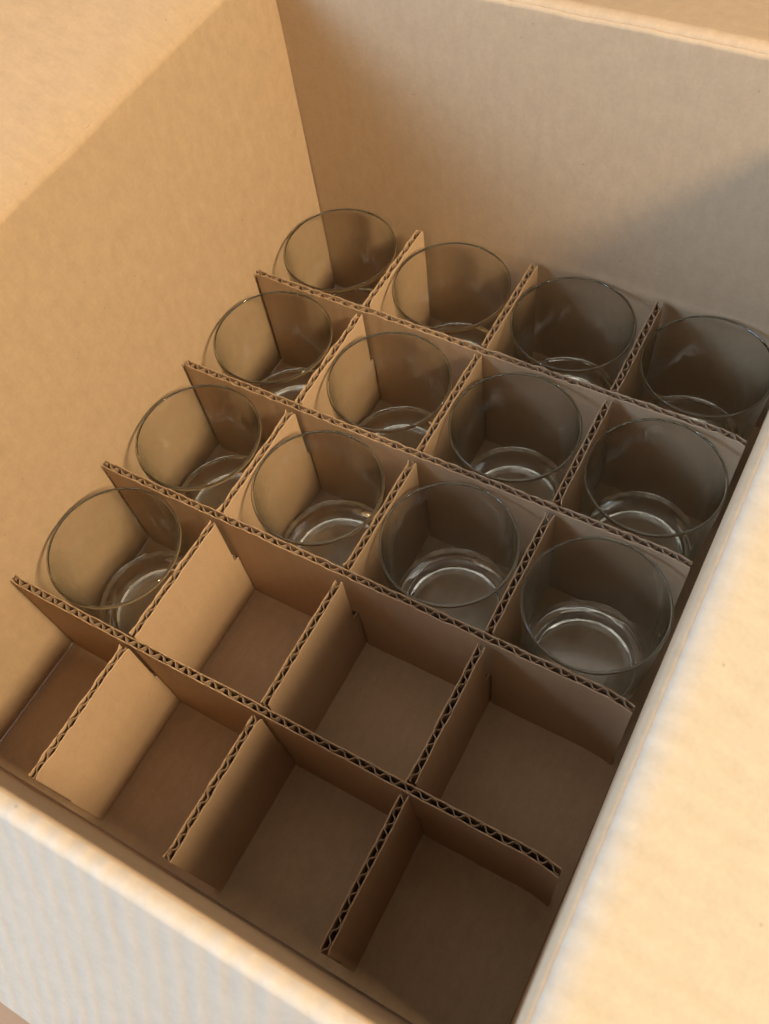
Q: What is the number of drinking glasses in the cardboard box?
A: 13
